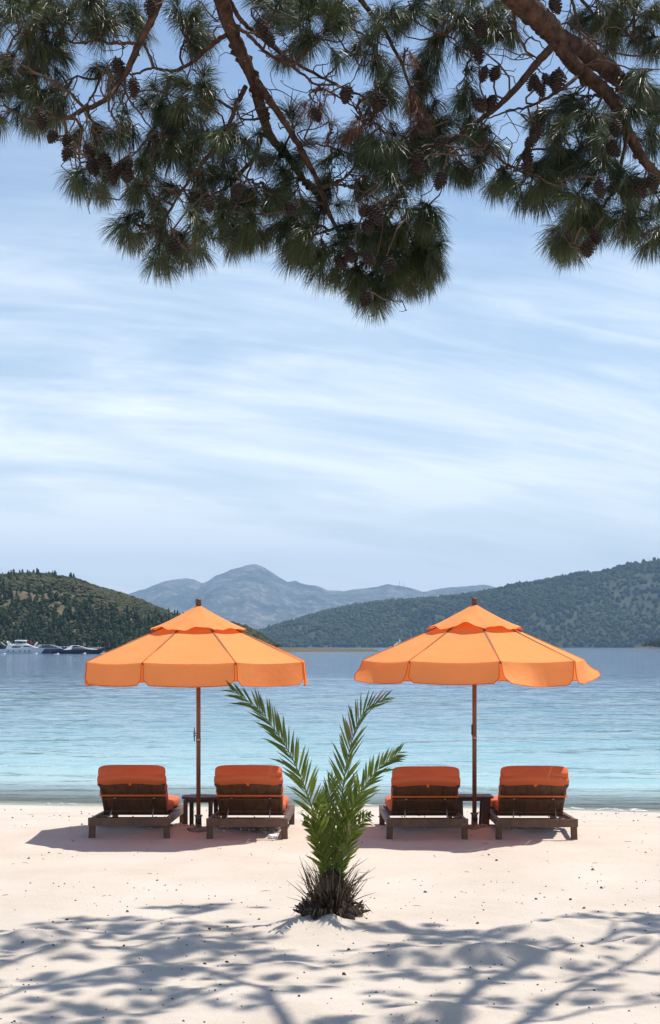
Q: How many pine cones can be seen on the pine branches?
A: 57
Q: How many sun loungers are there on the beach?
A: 4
